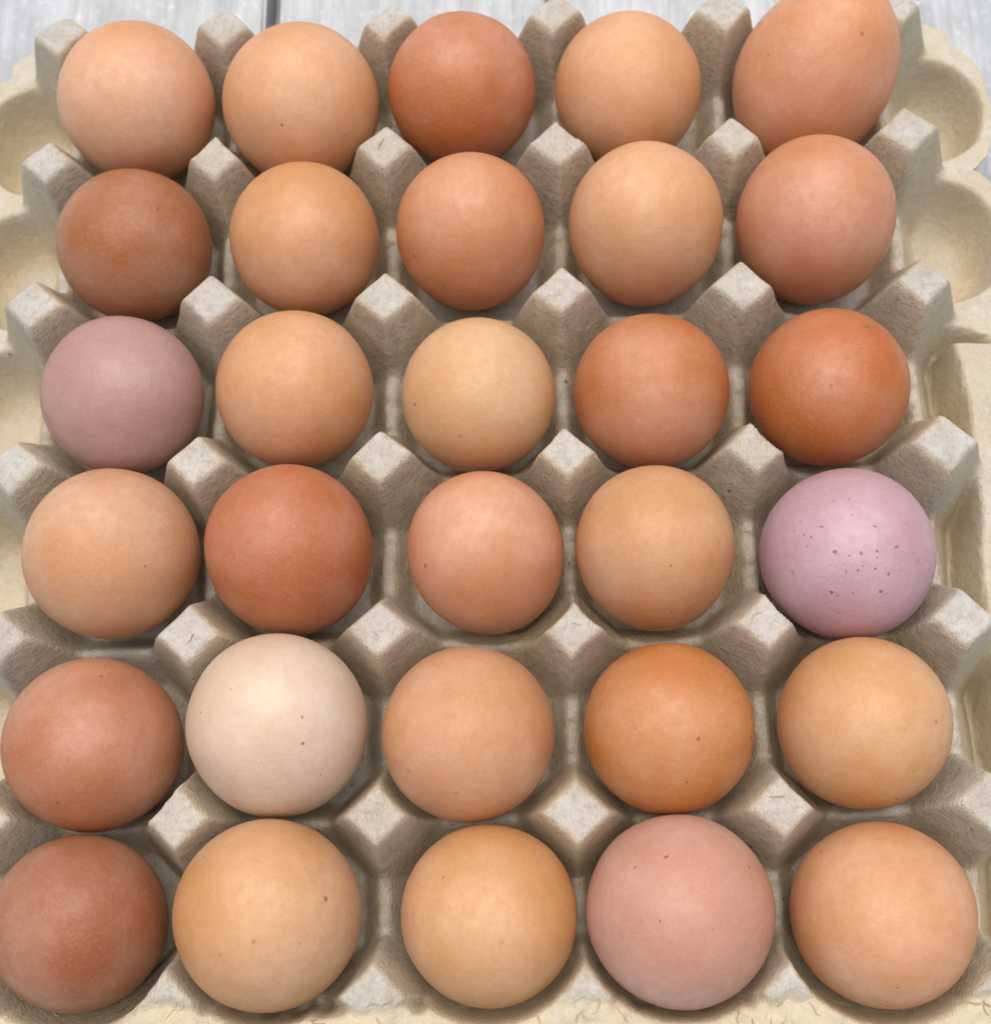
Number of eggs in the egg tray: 30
